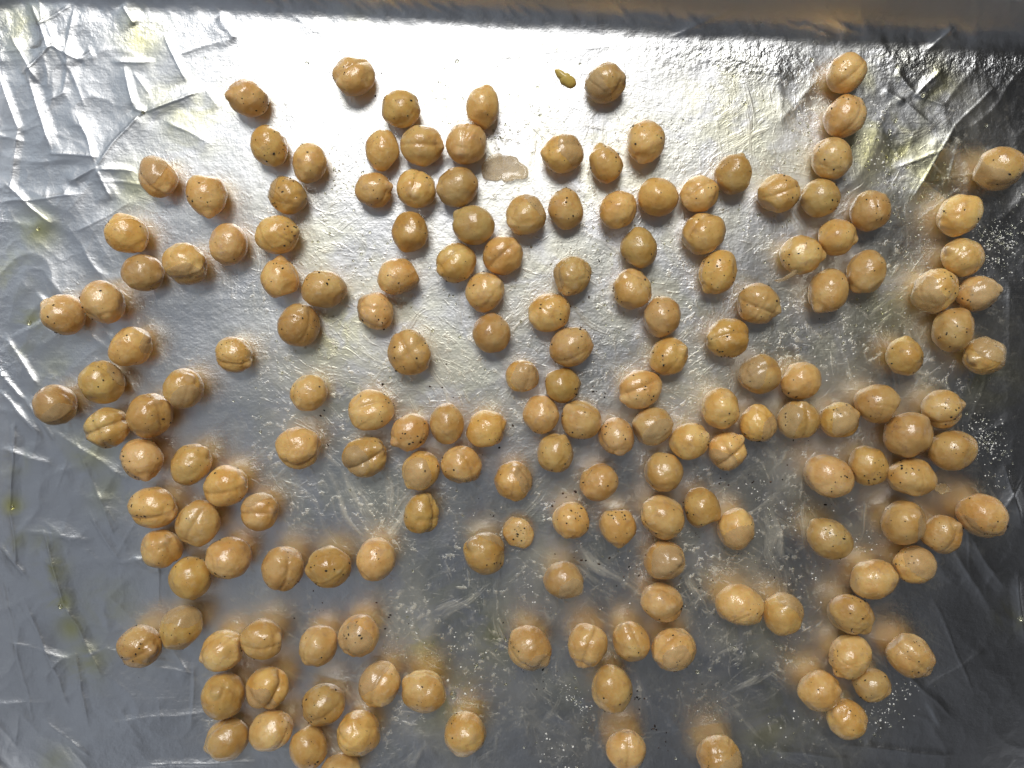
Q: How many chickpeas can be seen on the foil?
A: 176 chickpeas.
